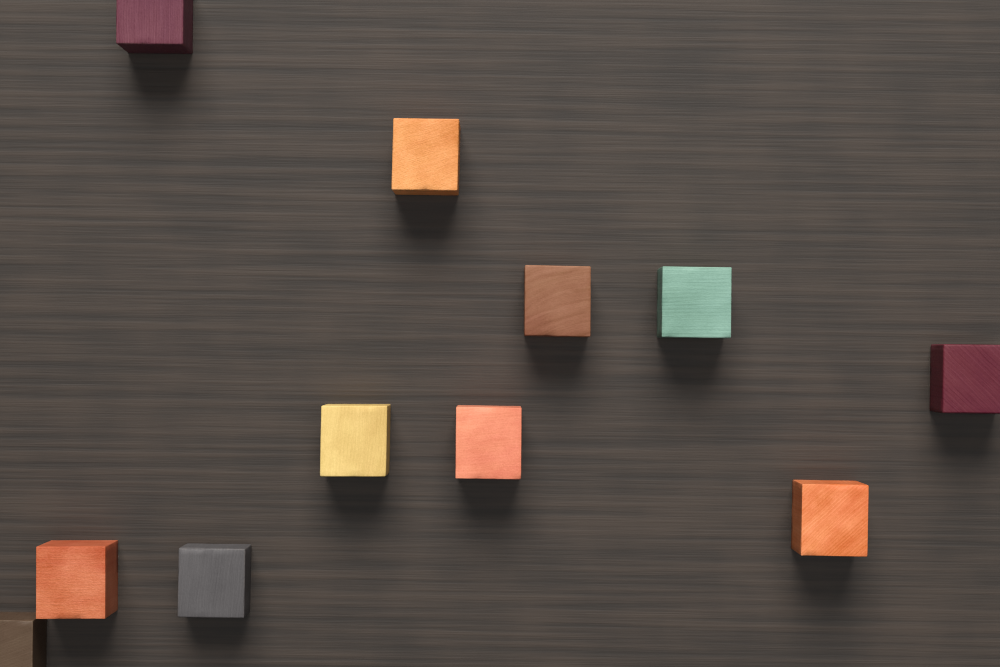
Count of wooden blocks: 11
